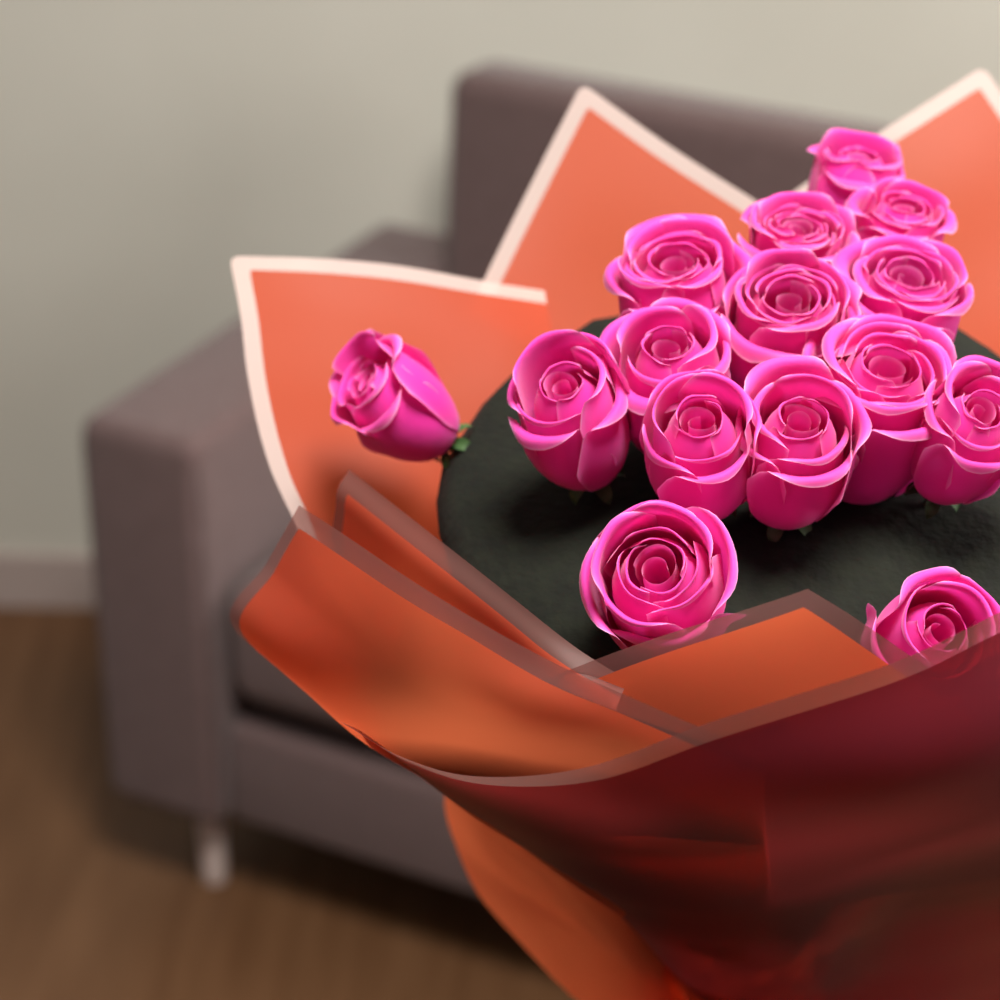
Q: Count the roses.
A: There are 15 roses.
